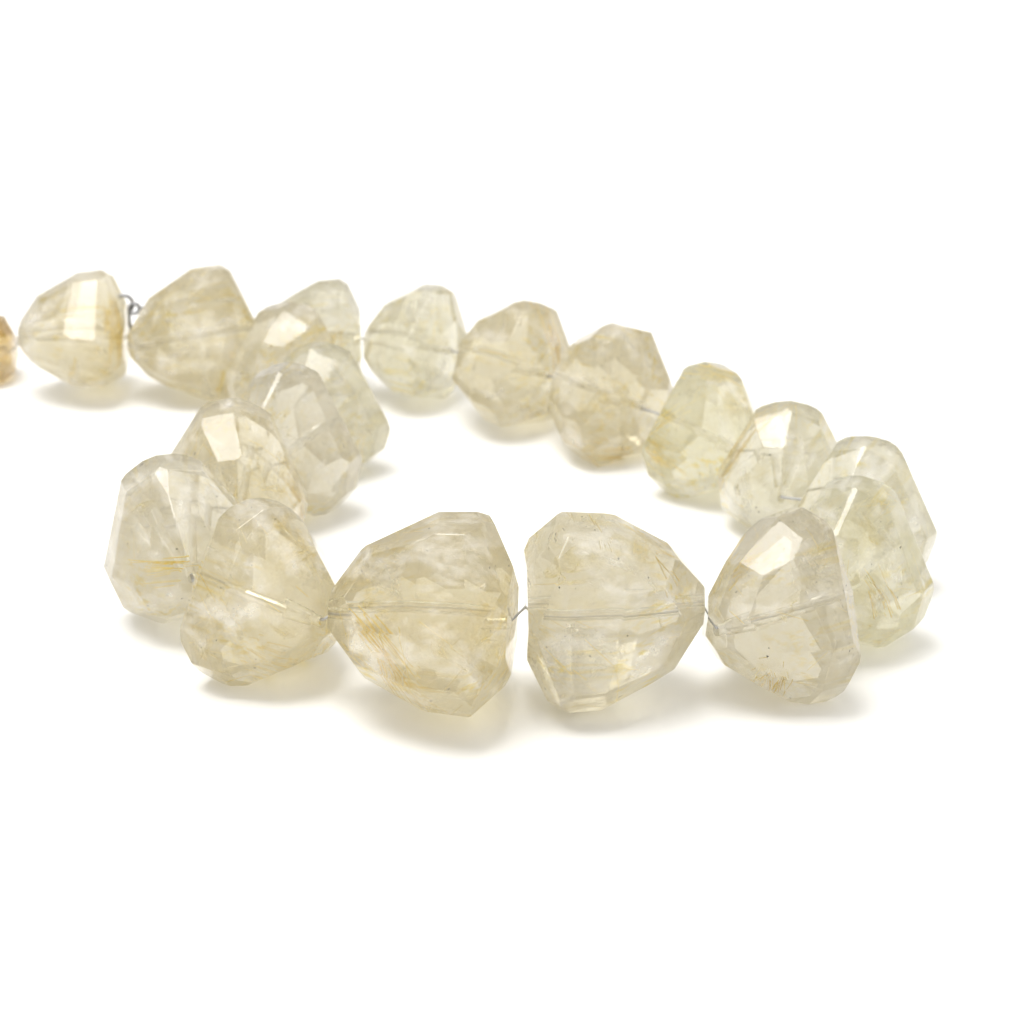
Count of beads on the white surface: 20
